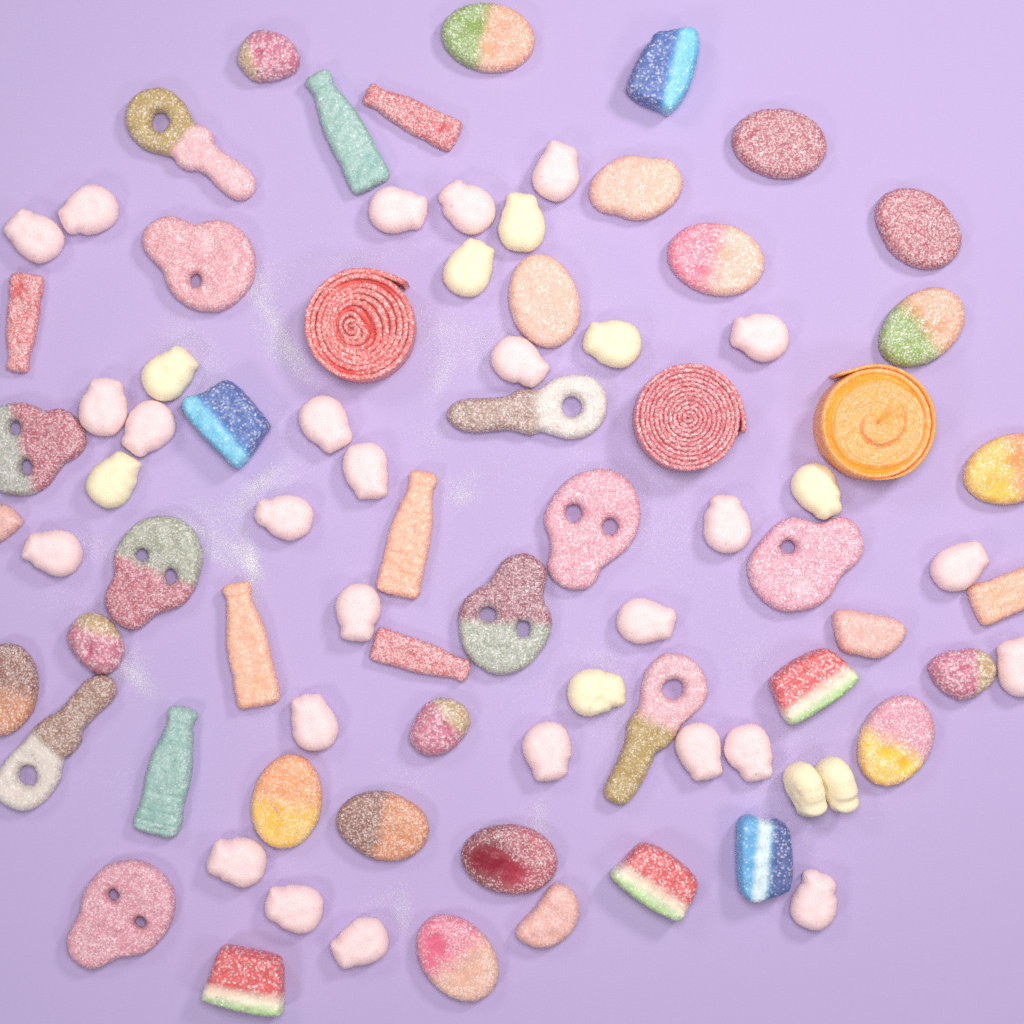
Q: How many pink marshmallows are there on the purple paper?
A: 26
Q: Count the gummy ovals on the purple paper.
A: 14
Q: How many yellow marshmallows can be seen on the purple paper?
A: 9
